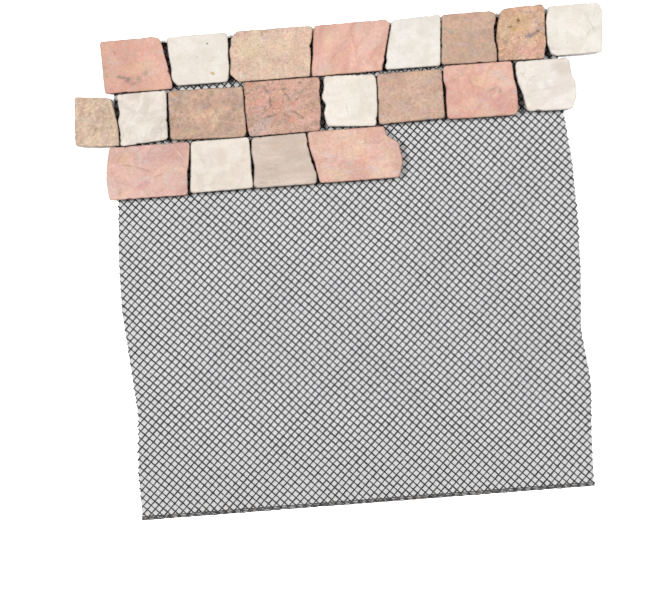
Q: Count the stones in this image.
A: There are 20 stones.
